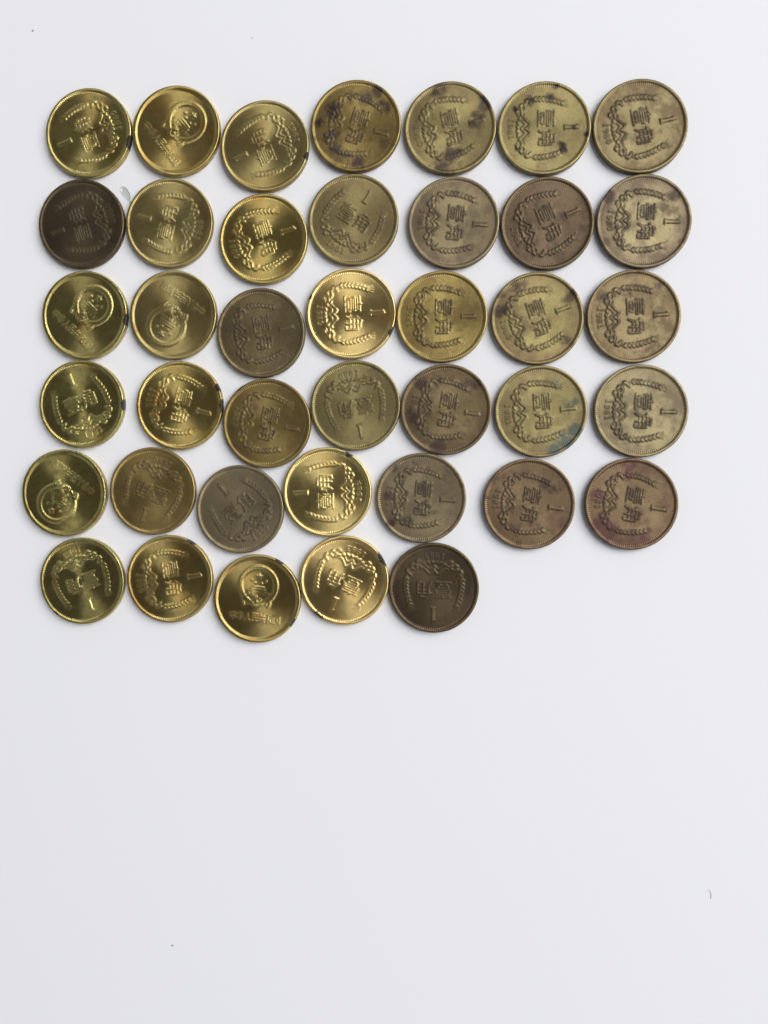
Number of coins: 40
